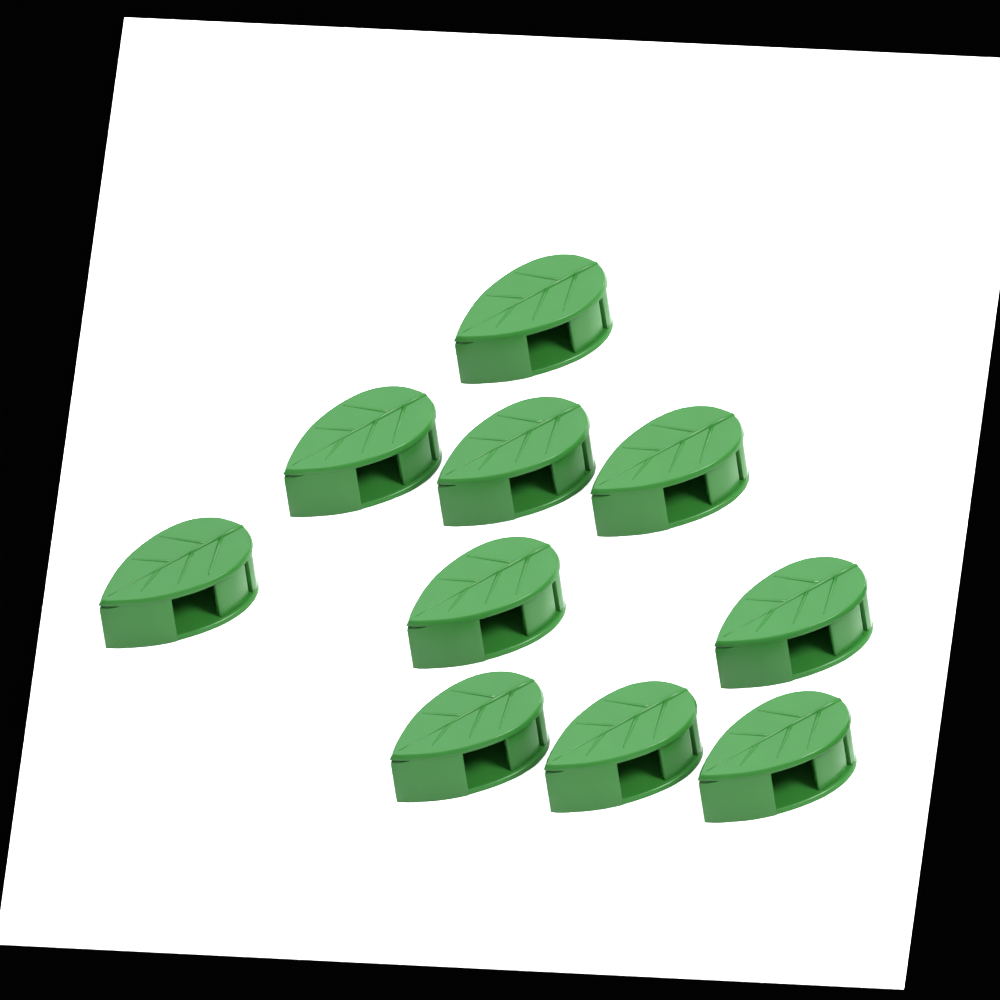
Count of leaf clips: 10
